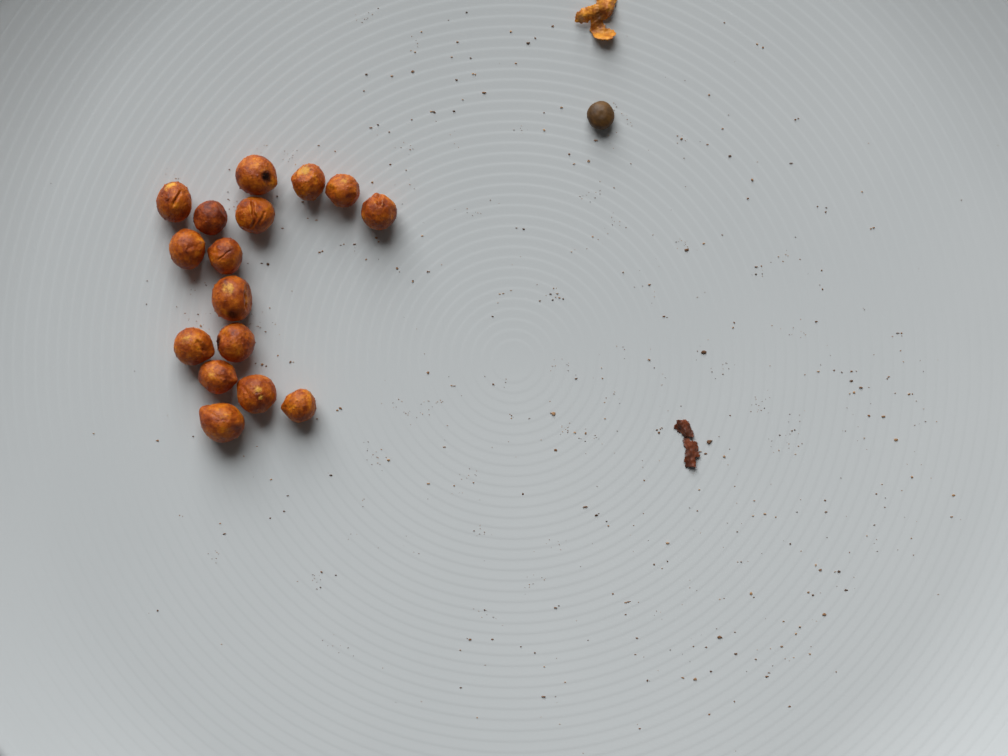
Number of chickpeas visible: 16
